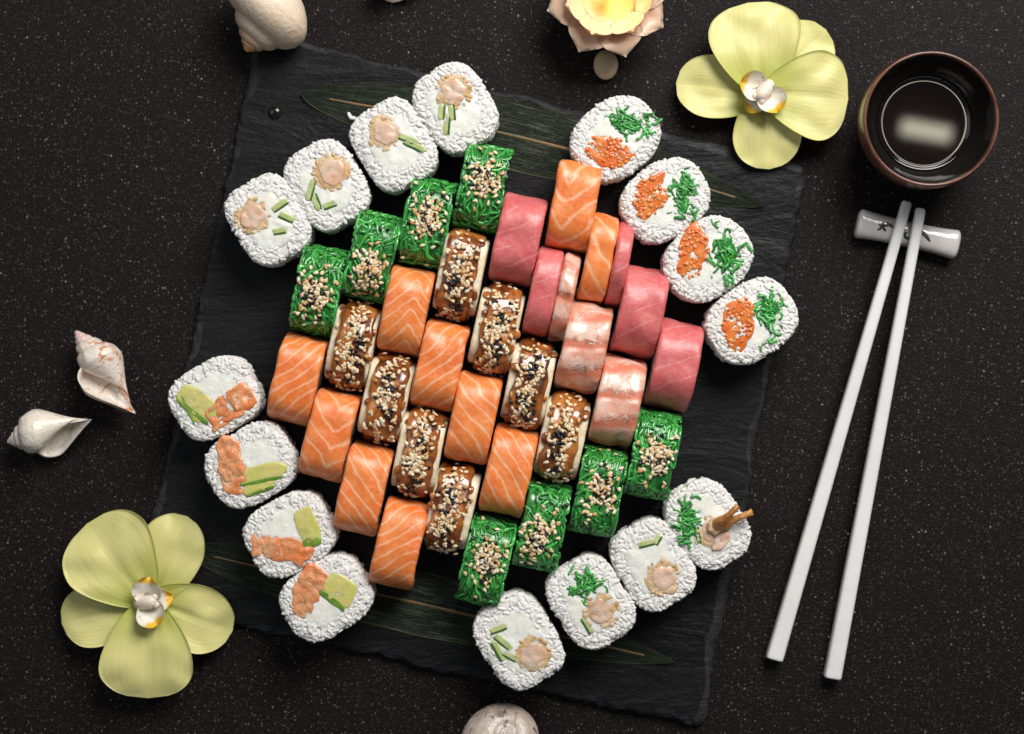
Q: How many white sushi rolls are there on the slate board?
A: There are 16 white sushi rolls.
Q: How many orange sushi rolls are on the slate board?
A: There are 10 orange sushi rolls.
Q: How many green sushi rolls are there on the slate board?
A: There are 8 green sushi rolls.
